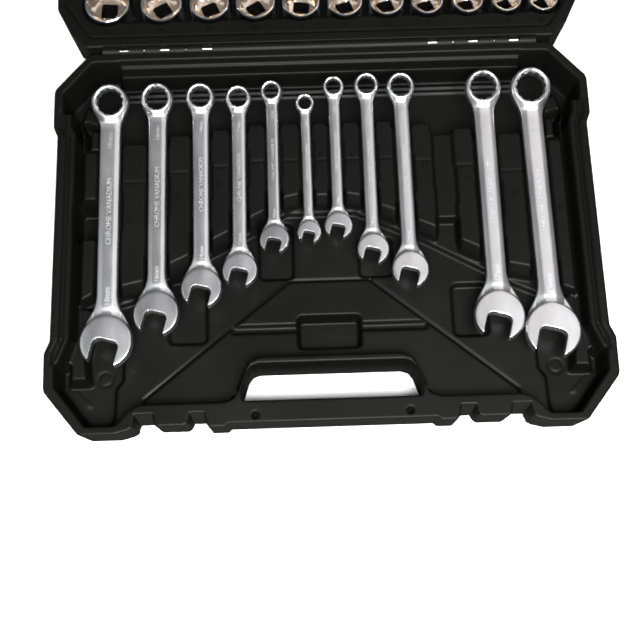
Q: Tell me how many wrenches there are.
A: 11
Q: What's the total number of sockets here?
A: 11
